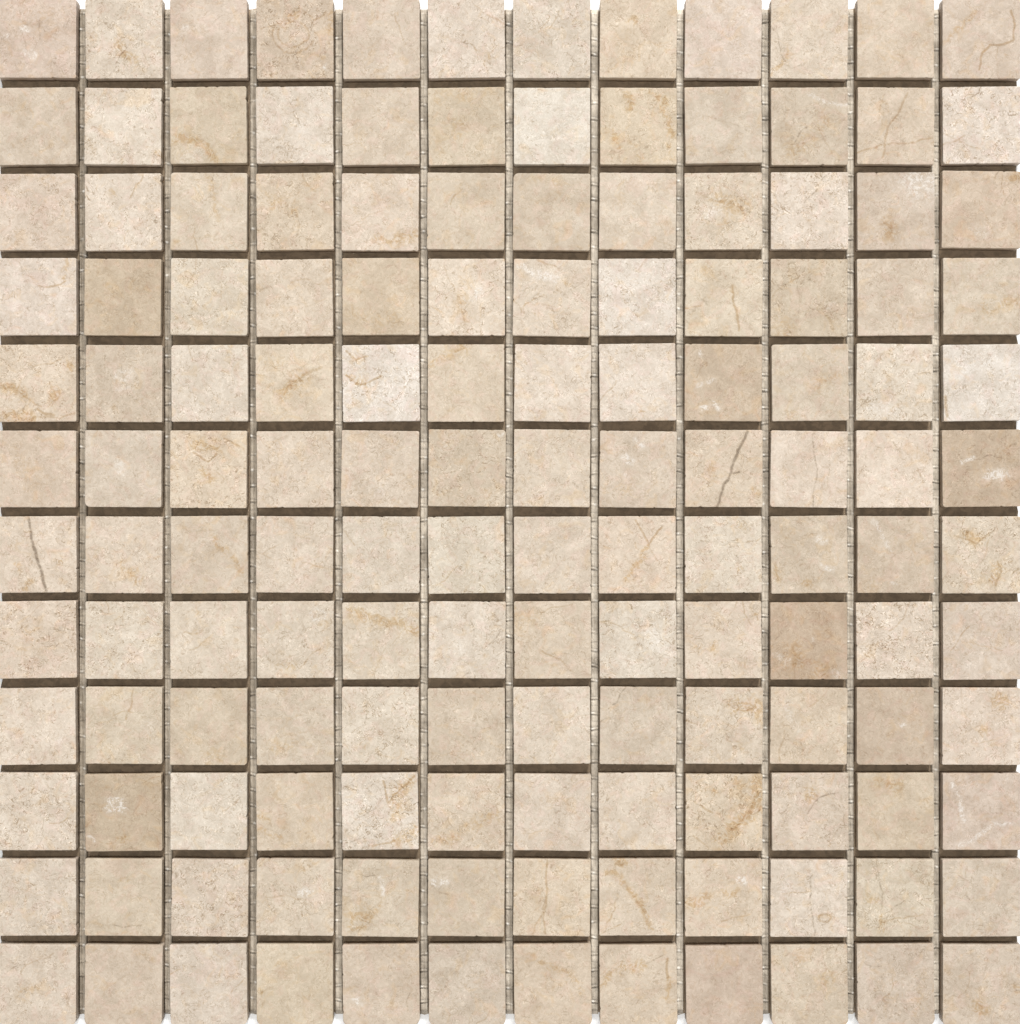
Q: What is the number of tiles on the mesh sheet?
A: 144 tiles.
